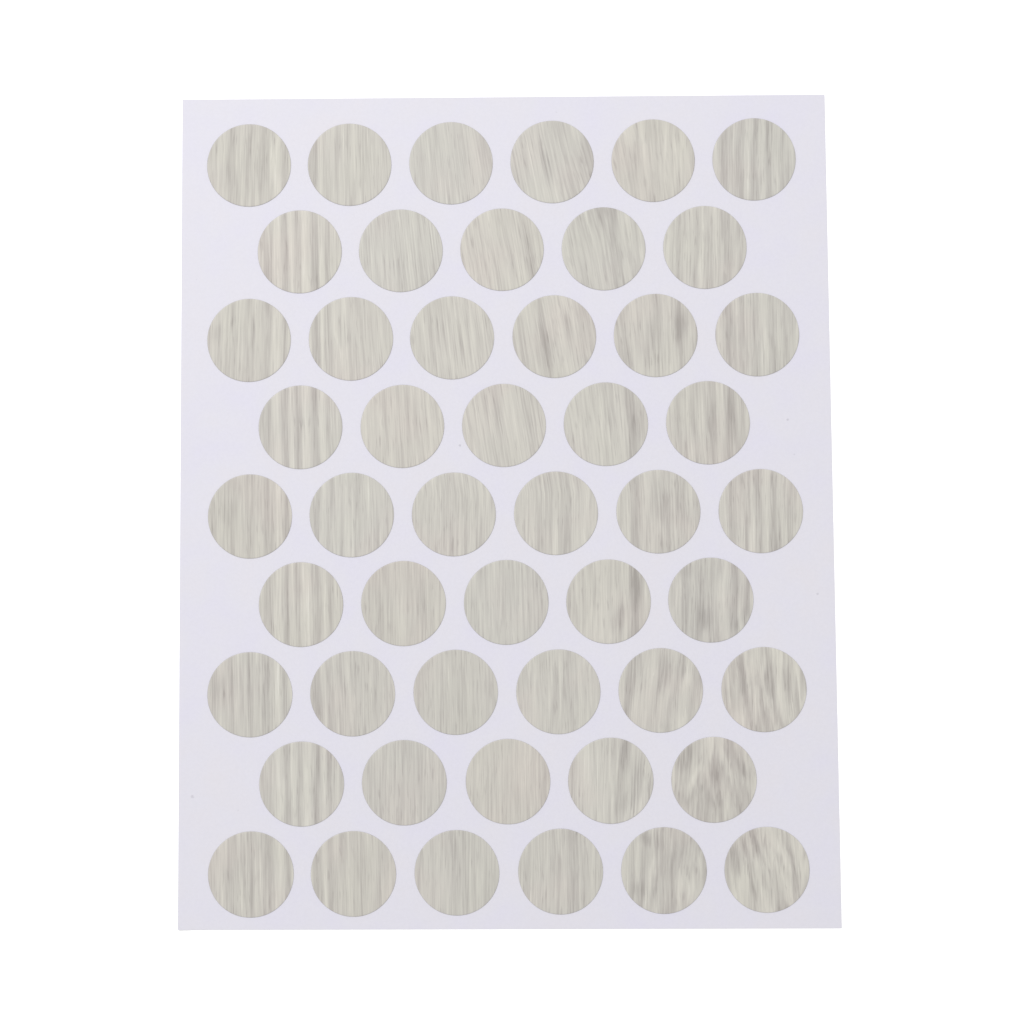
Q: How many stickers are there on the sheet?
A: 50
